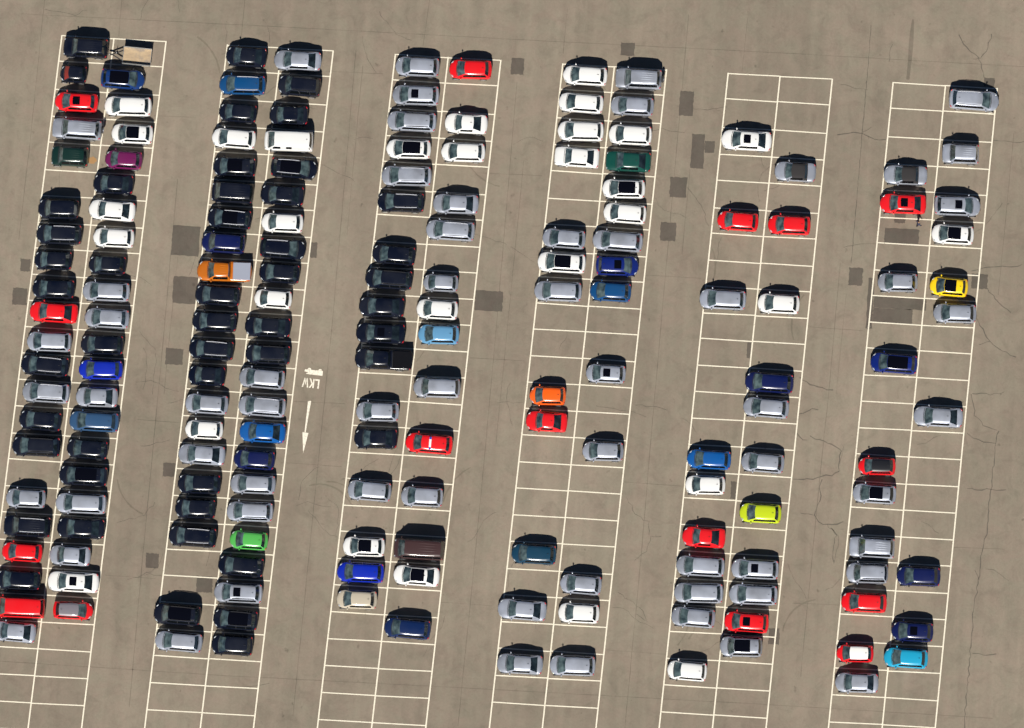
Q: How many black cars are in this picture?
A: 48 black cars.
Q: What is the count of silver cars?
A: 62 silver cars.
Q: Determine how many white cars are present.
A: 30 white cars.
